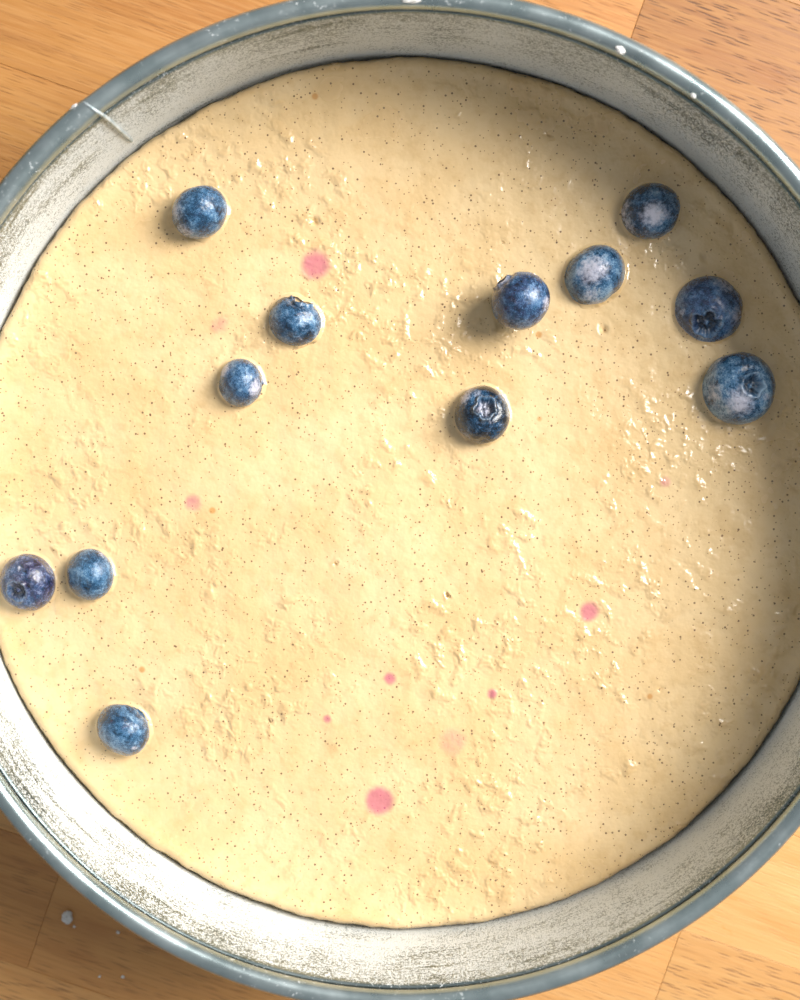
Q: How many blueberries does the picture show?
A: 12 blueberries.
